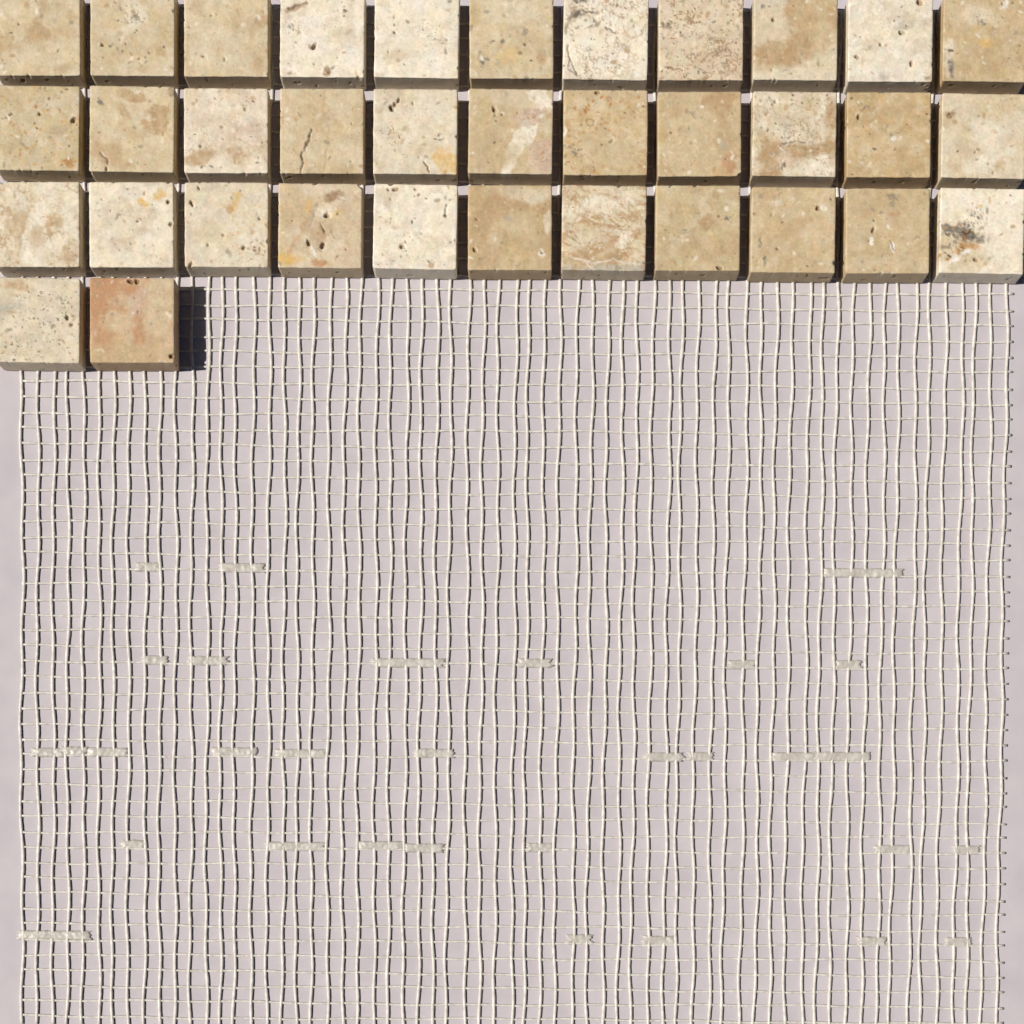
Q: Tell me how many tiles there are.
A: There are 35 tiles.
